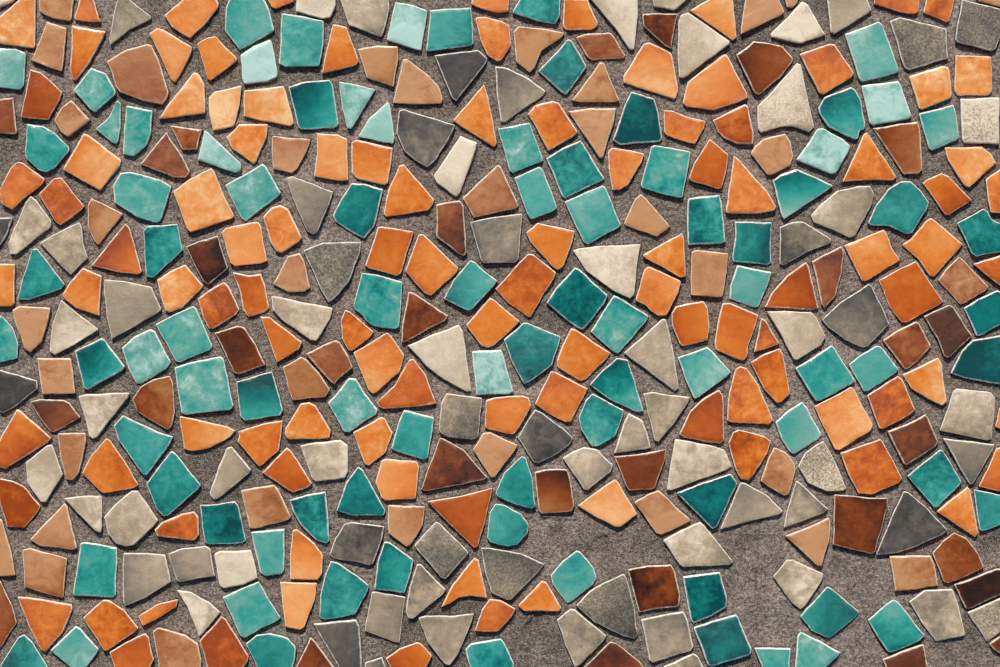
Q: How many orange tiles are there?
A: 106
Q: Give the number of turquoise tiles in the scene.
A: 86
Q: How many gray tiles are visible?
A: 72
